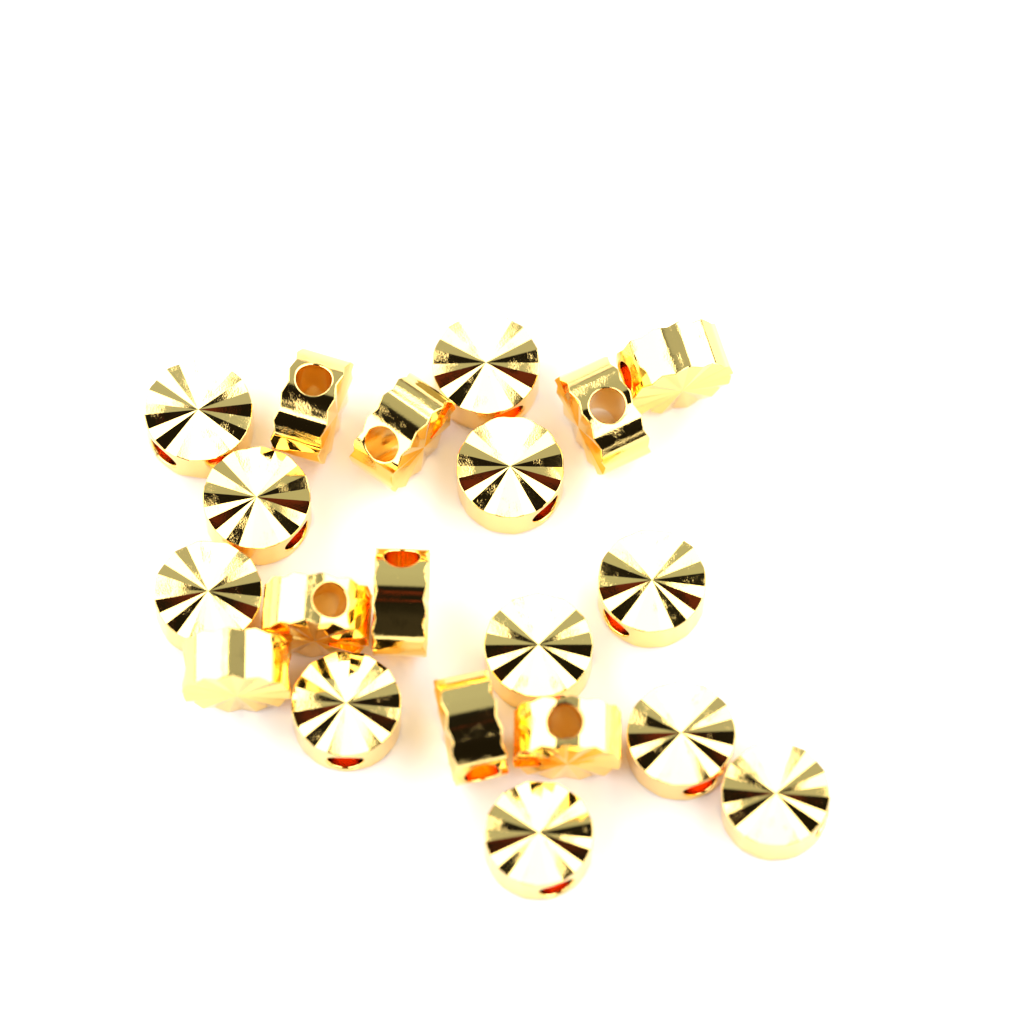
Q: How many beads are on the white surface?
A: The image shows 20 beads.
